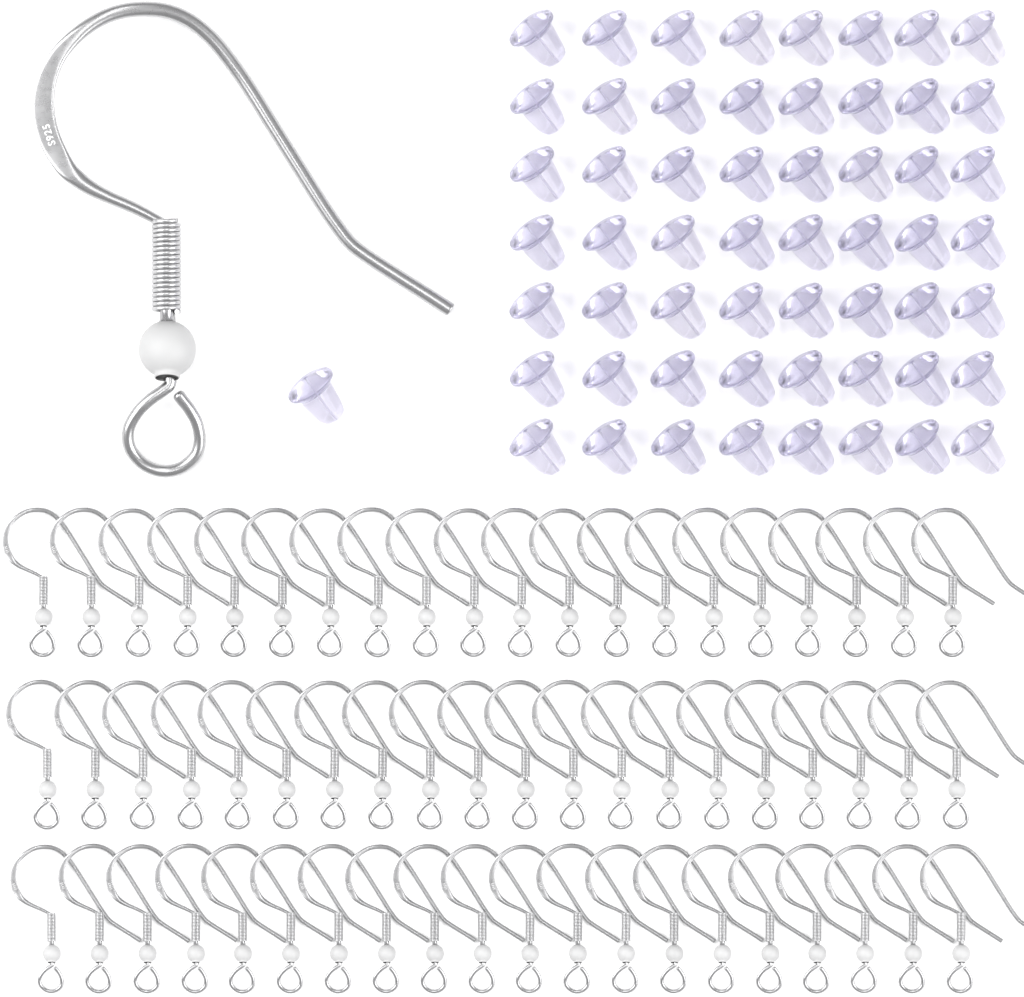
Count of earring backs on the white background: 57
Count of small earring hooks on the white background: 60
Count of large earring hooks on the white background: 1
